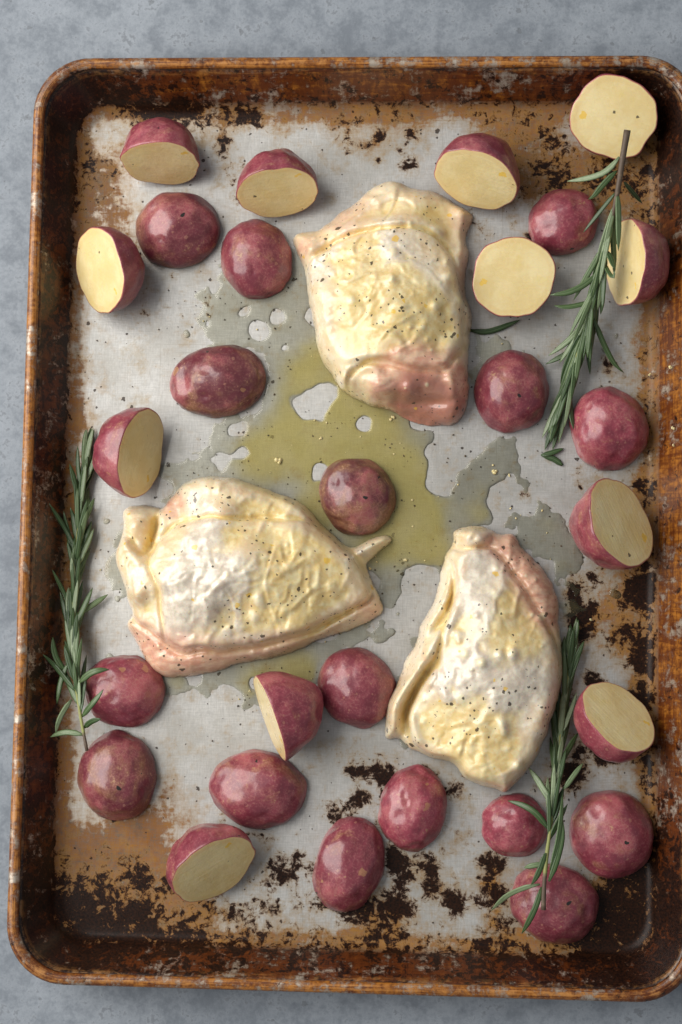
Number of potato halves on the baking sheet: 28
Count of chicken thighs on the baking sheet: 3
